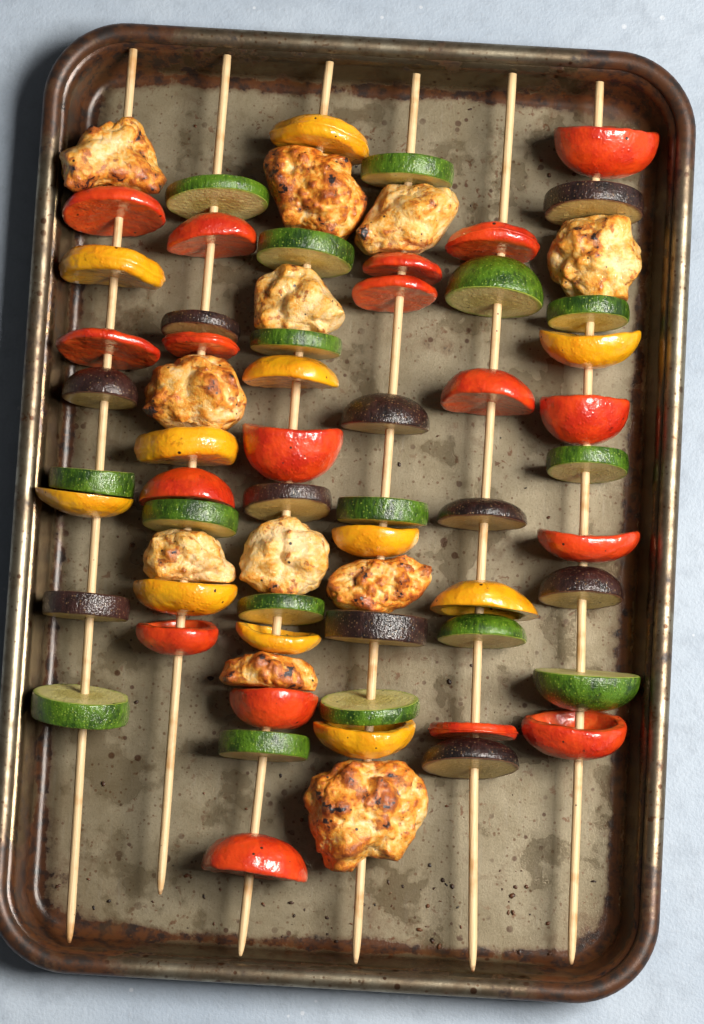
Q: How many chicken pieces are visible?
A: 11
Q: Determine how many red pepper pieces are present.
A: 18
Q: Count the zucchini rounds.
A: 16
